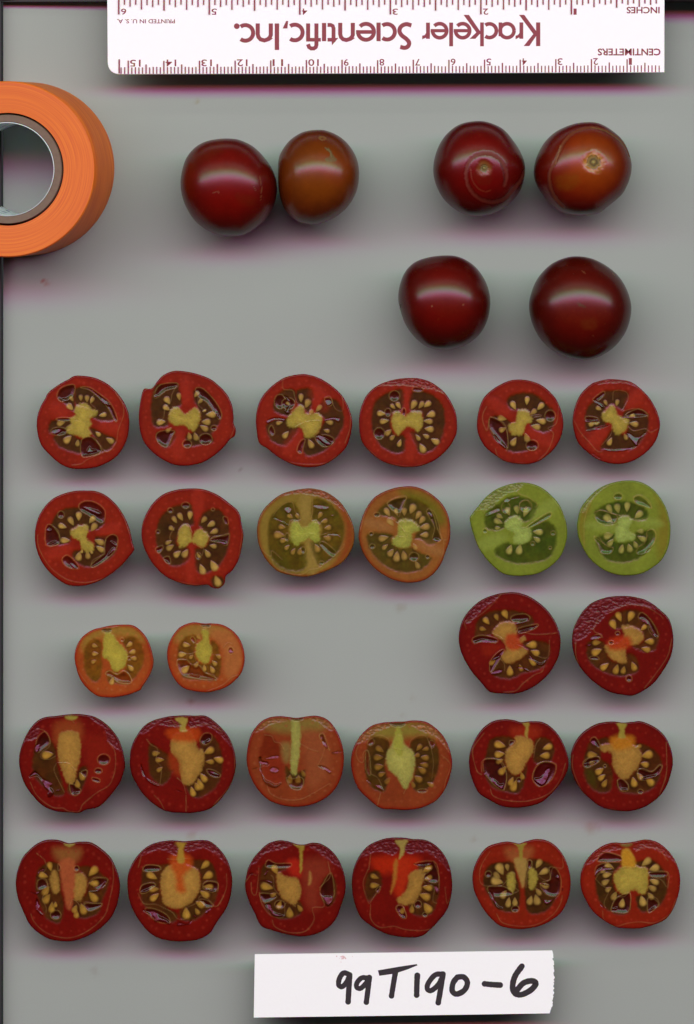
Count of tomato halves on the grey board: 28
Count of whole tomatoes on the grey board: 6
